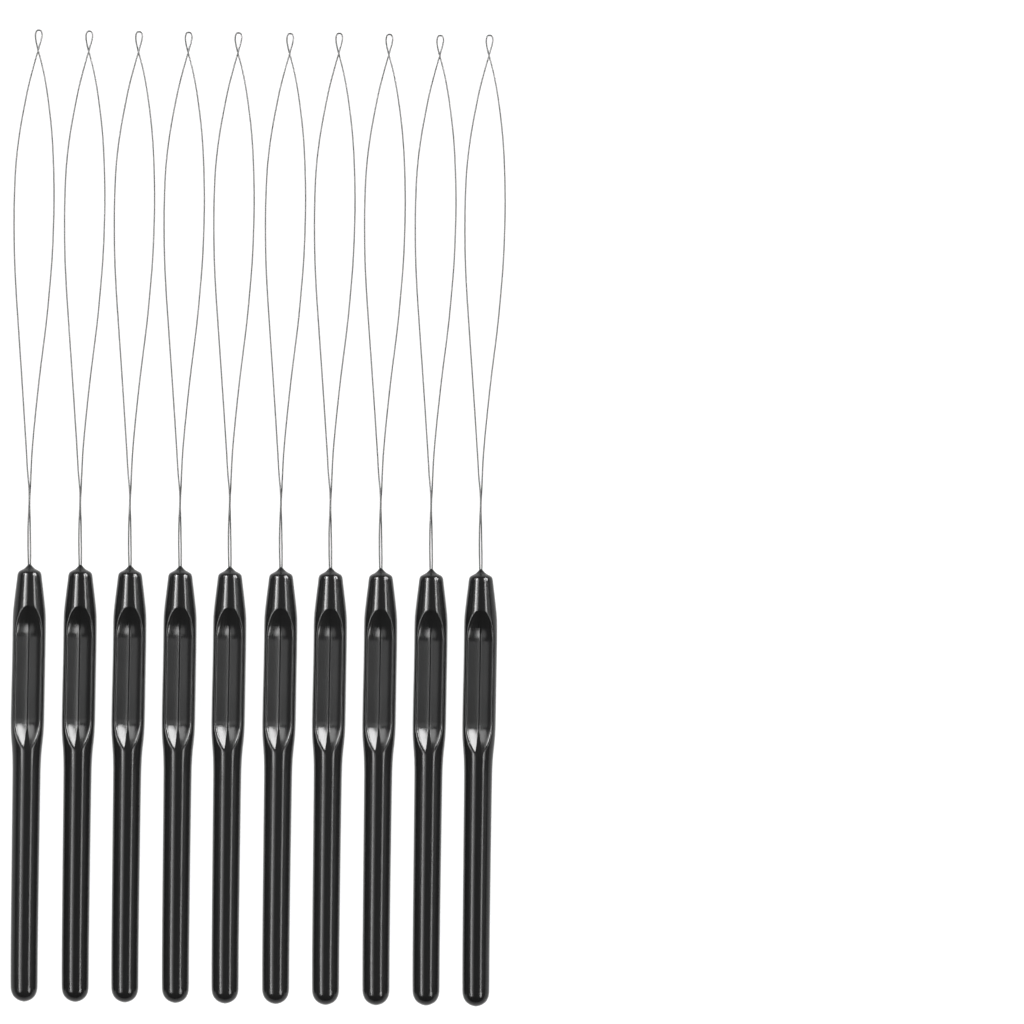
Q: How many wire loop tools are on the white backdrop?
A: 10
